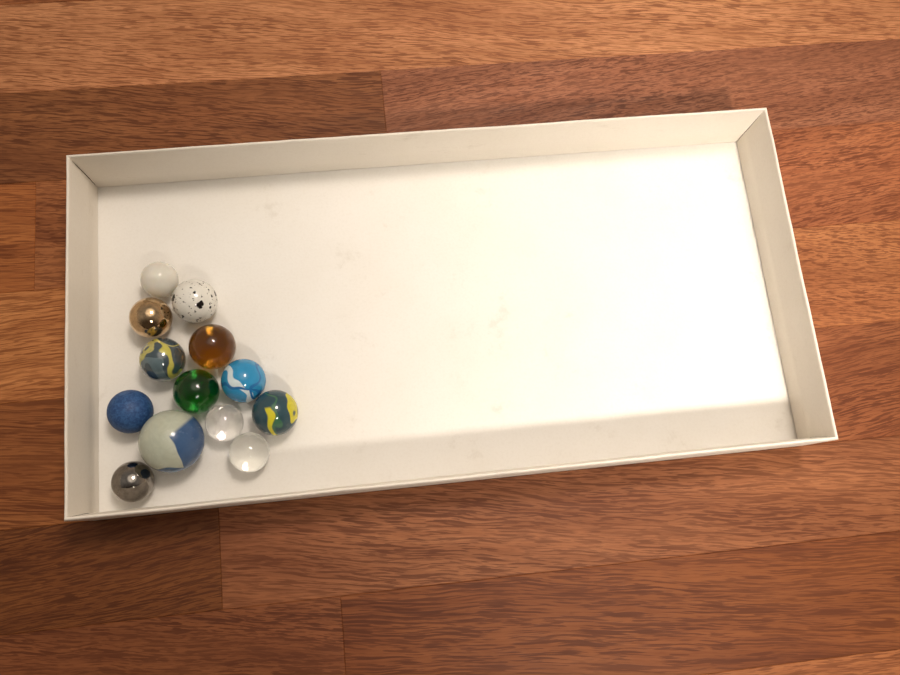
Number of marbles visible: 13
